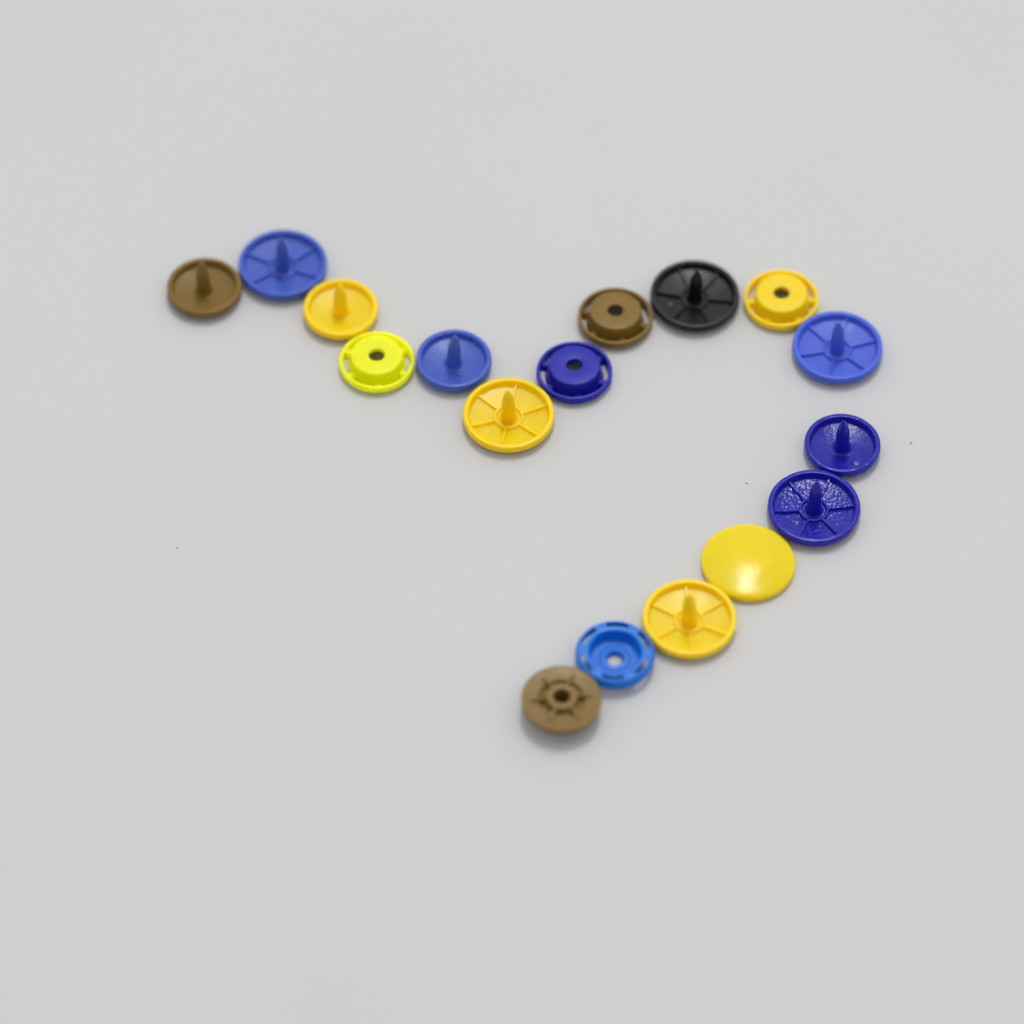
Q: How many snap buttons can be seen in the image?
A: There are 17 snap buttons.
